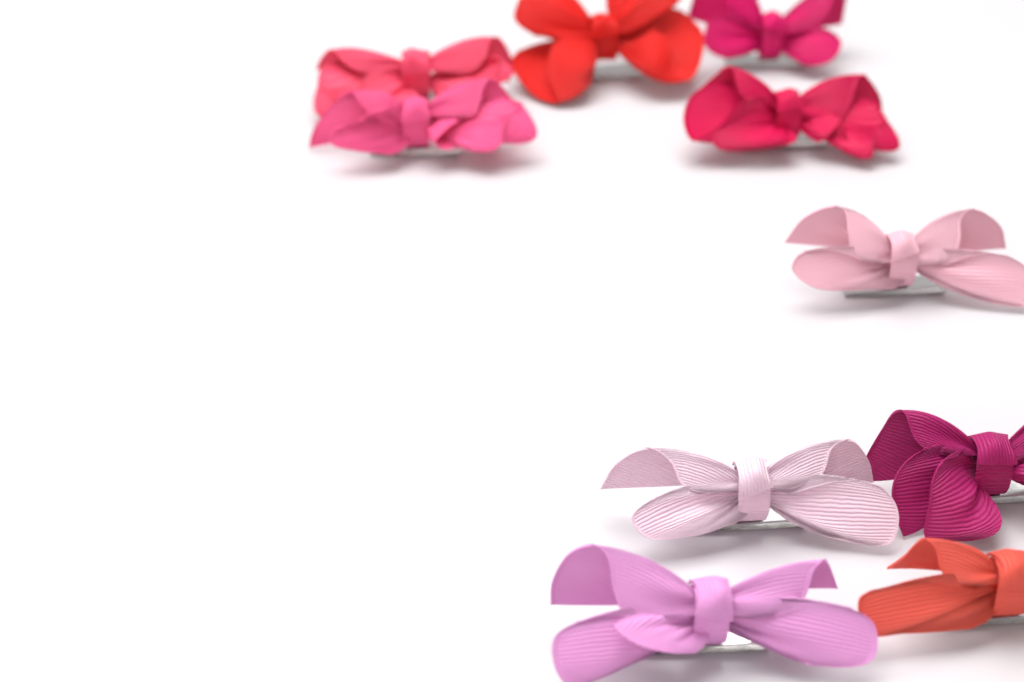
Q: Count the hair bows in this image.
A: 10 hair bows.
